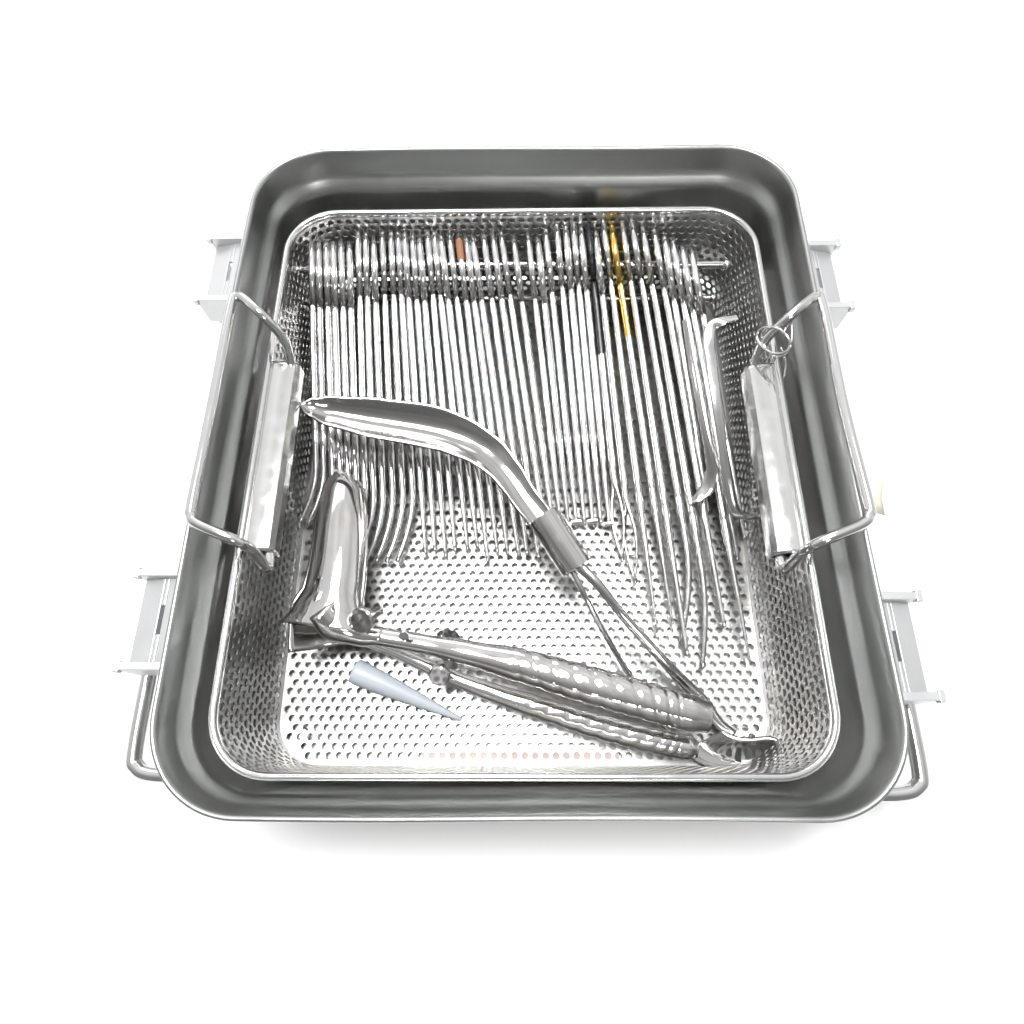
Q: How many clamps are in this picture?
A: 45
